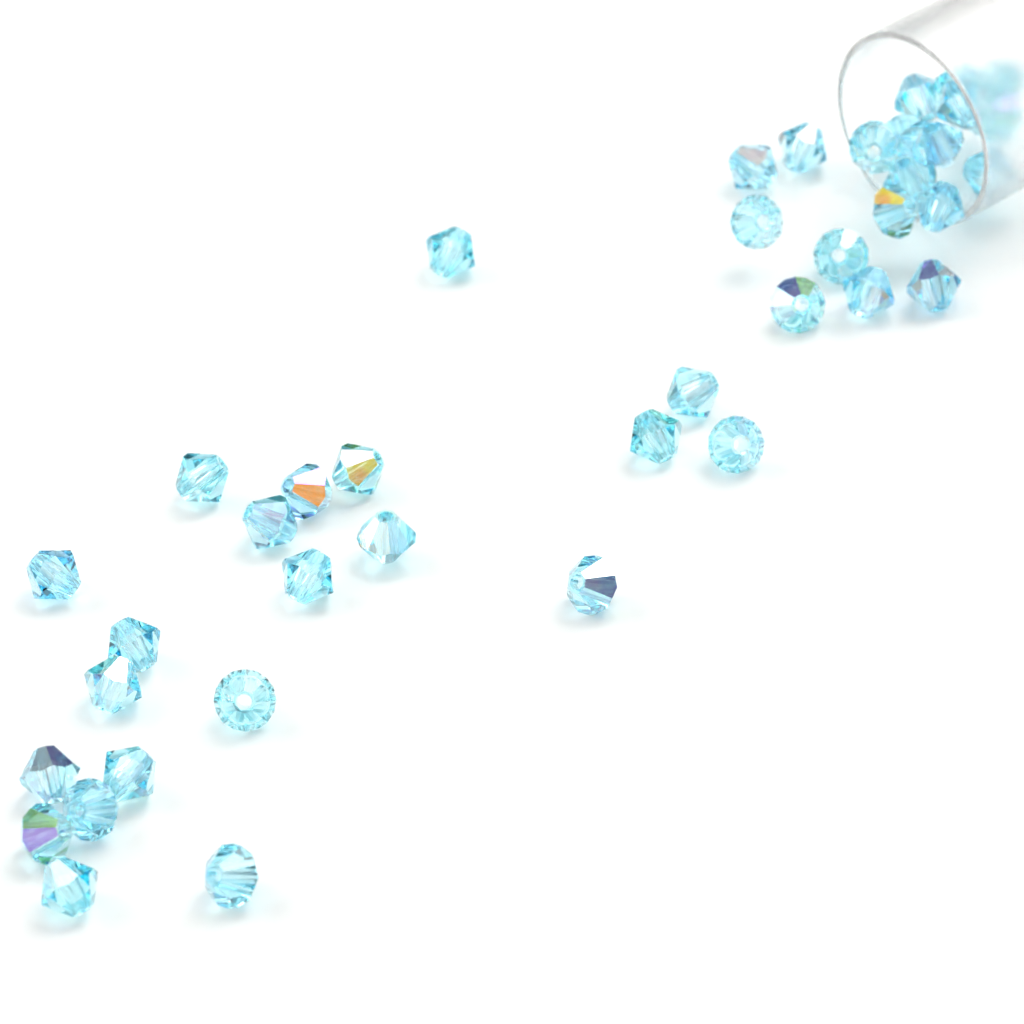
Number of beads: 42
